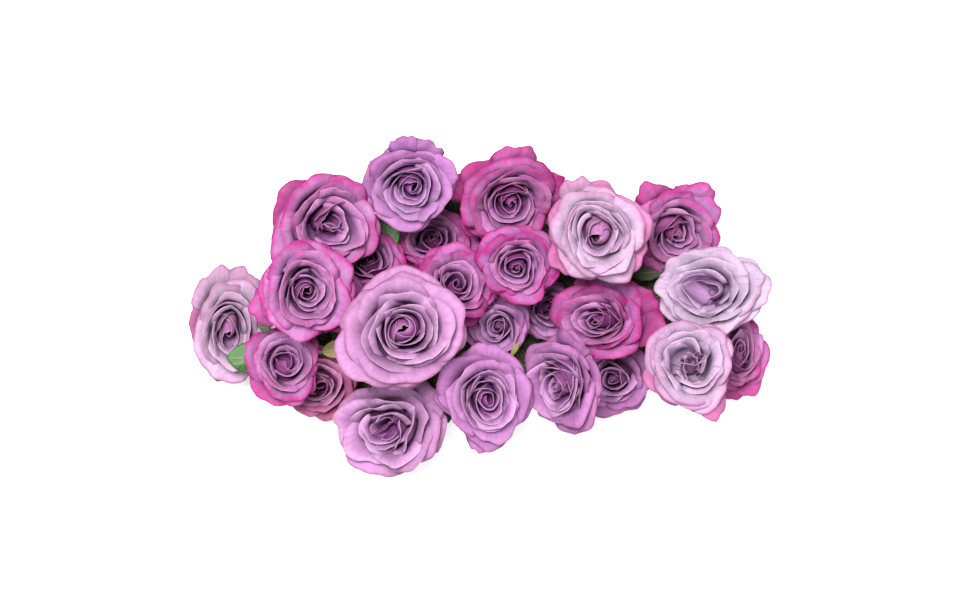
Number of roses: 24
